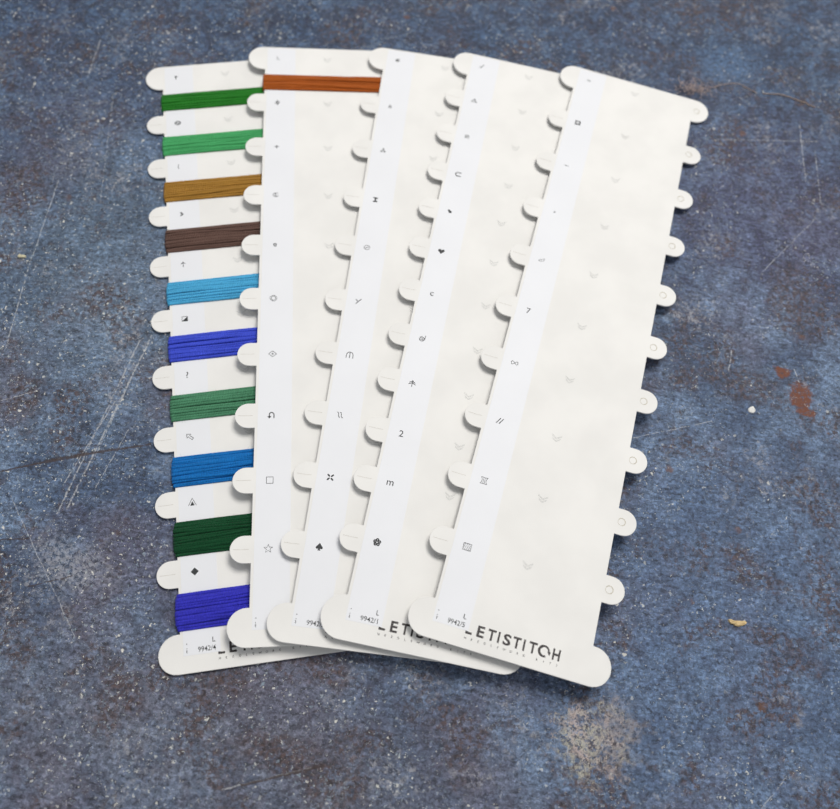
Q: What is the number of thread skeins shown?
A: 11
